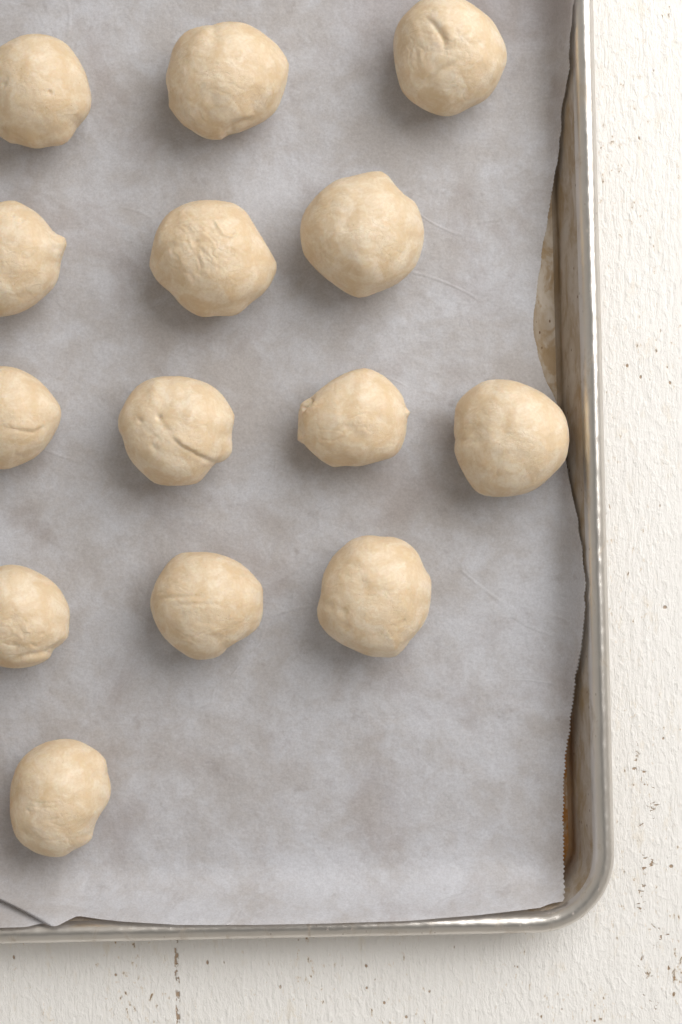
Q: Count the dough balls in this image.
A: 14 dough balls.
